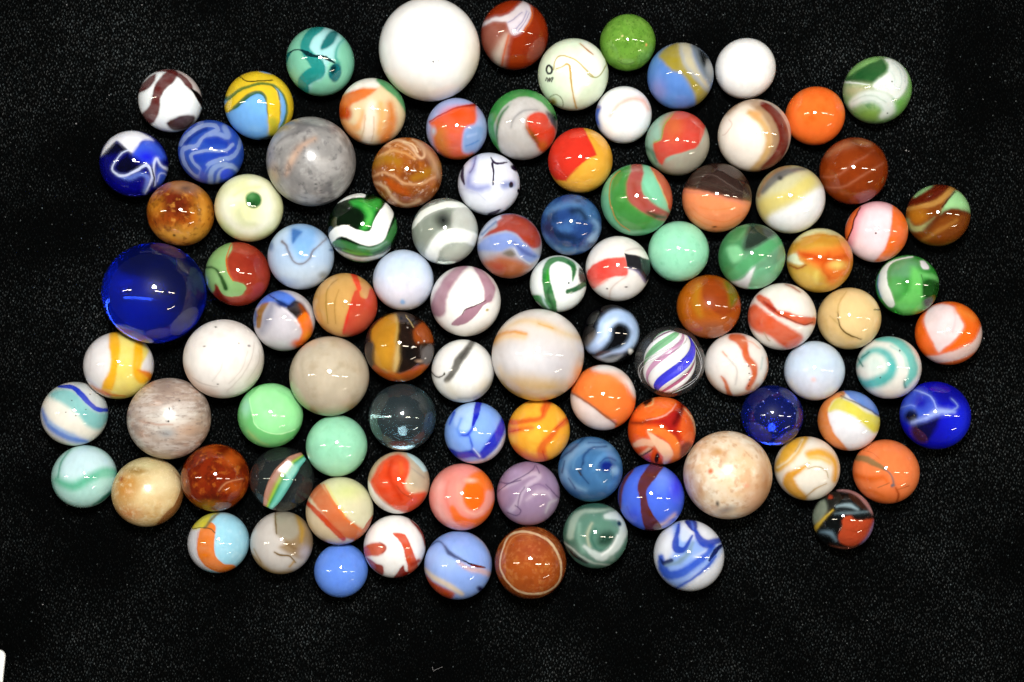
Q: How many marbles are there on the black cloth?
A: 97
